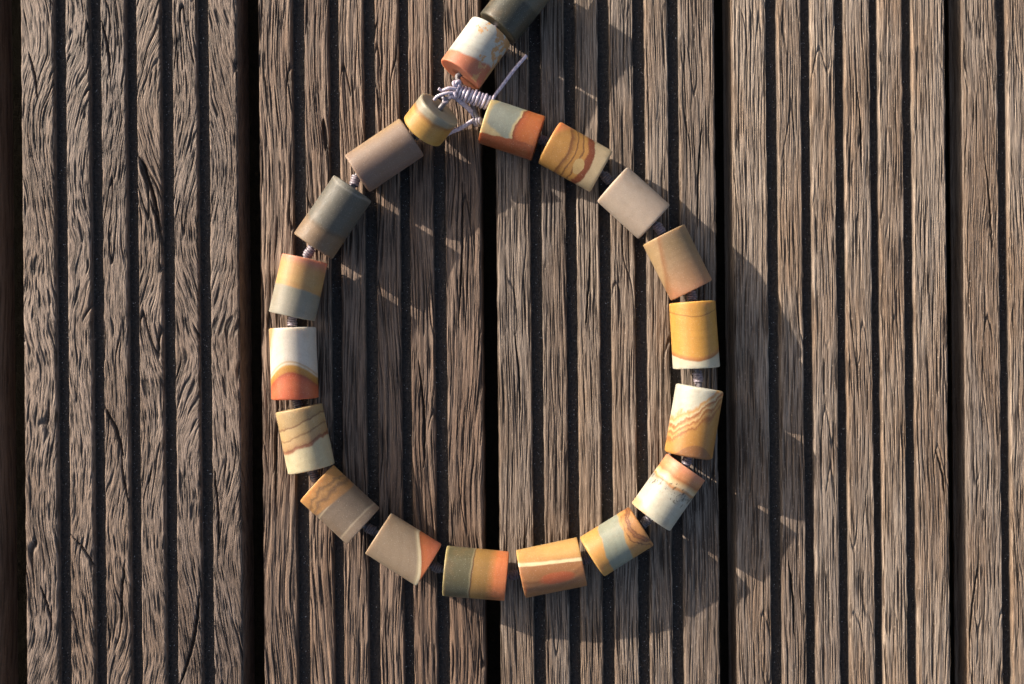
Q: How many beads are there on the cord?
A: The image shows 20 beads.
